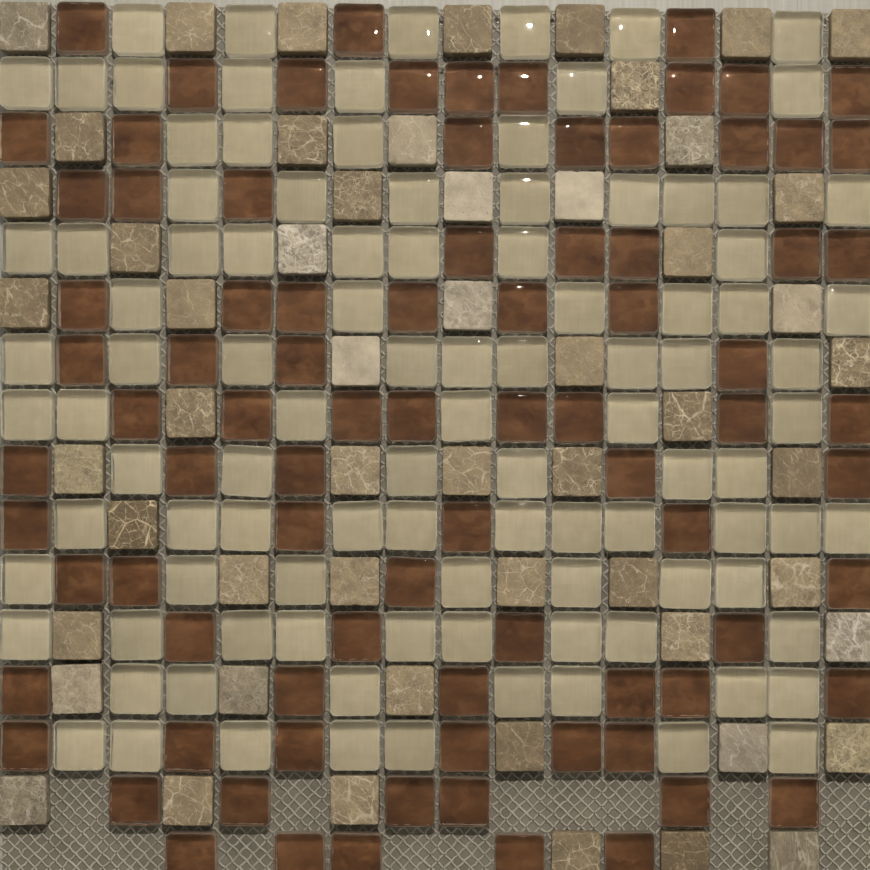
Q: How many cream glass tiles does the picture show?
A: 101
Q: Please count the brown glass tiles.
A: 85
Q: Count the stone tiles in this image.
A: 55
